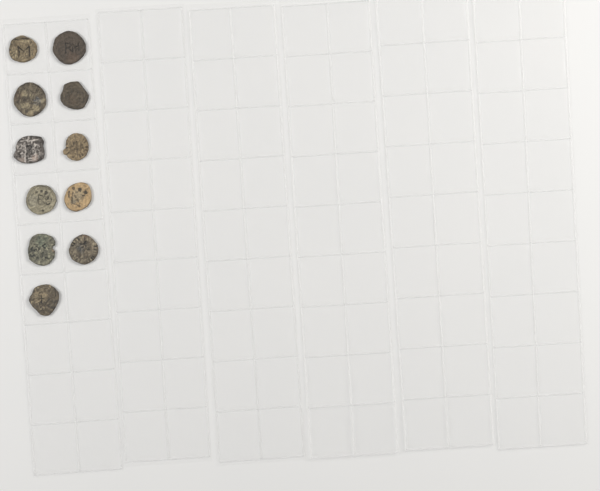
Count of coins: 11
